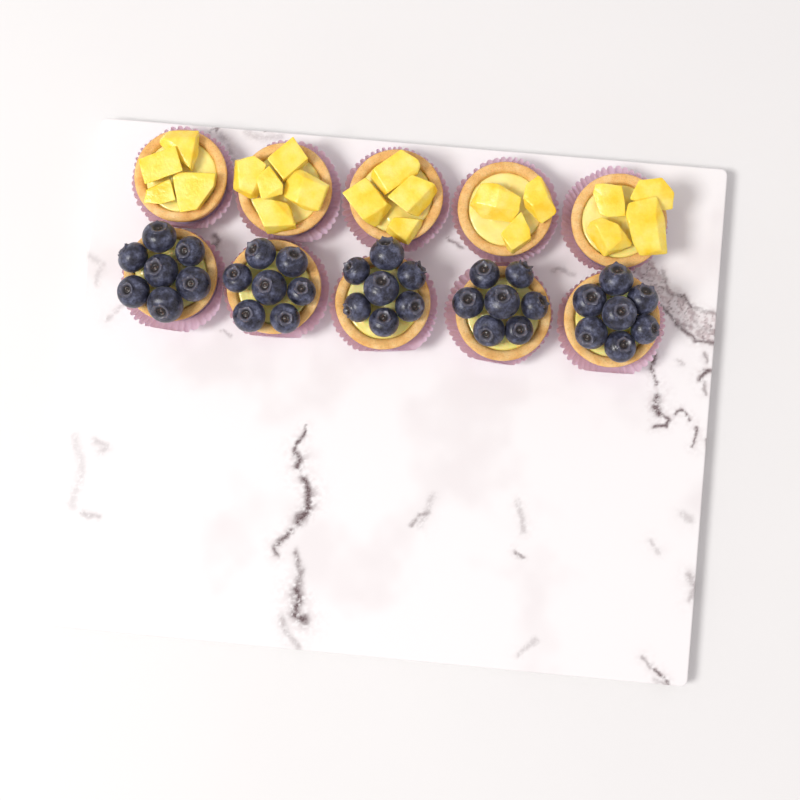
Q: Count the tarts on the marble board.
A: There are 10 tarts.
